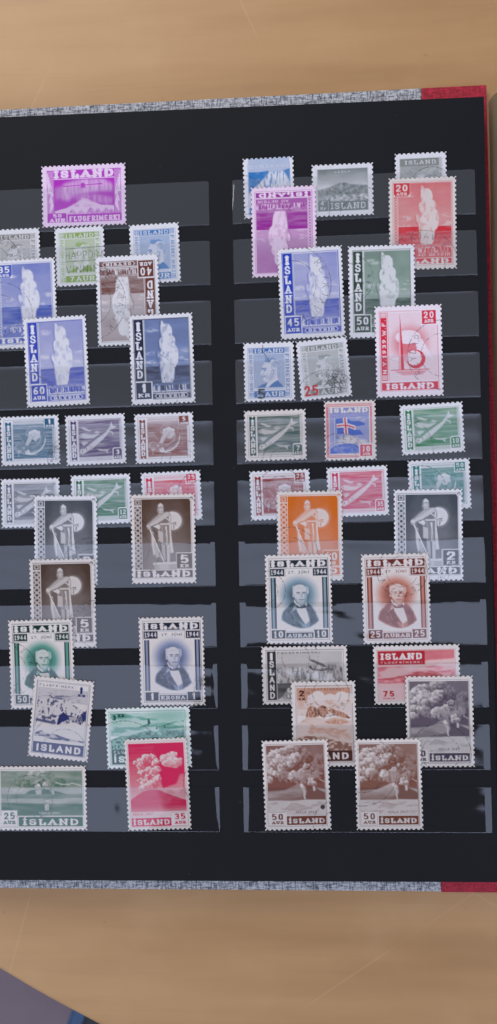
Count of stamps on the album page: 49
